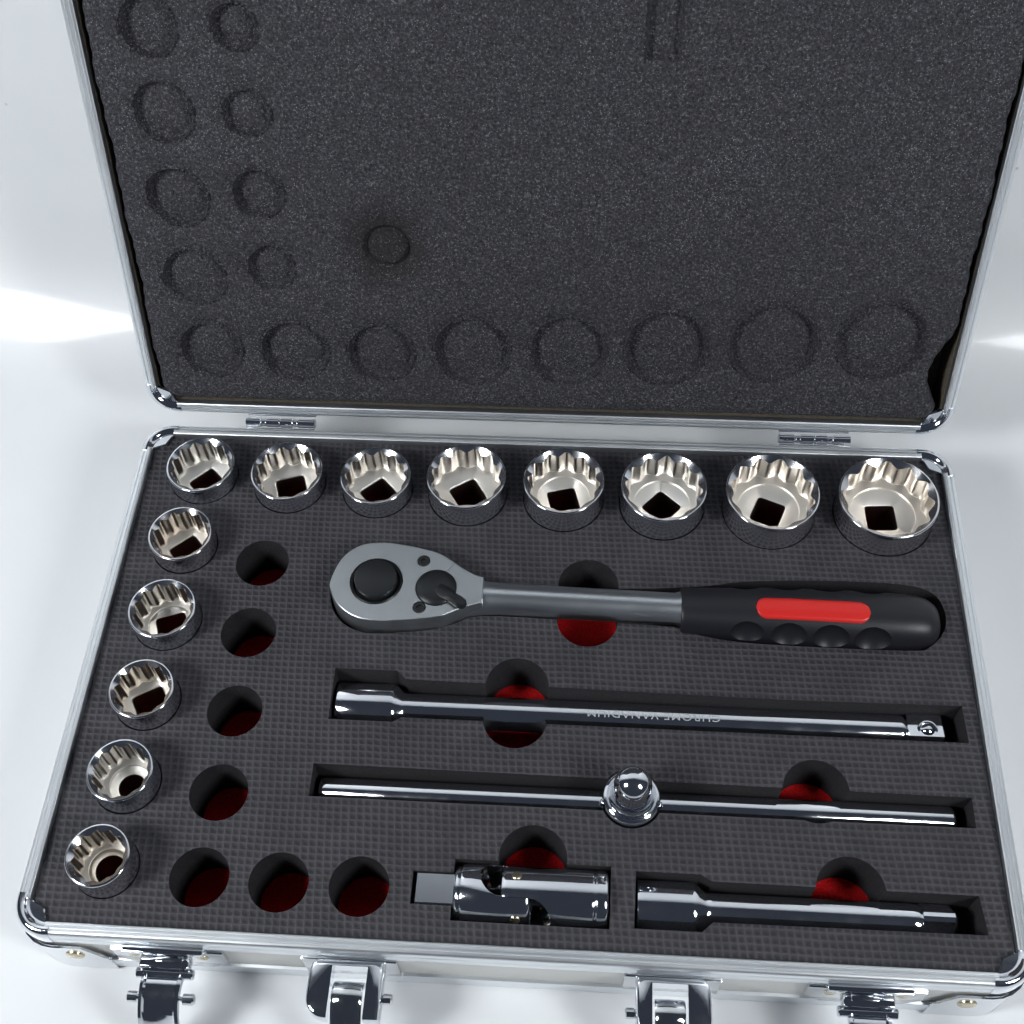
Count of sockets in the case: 13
